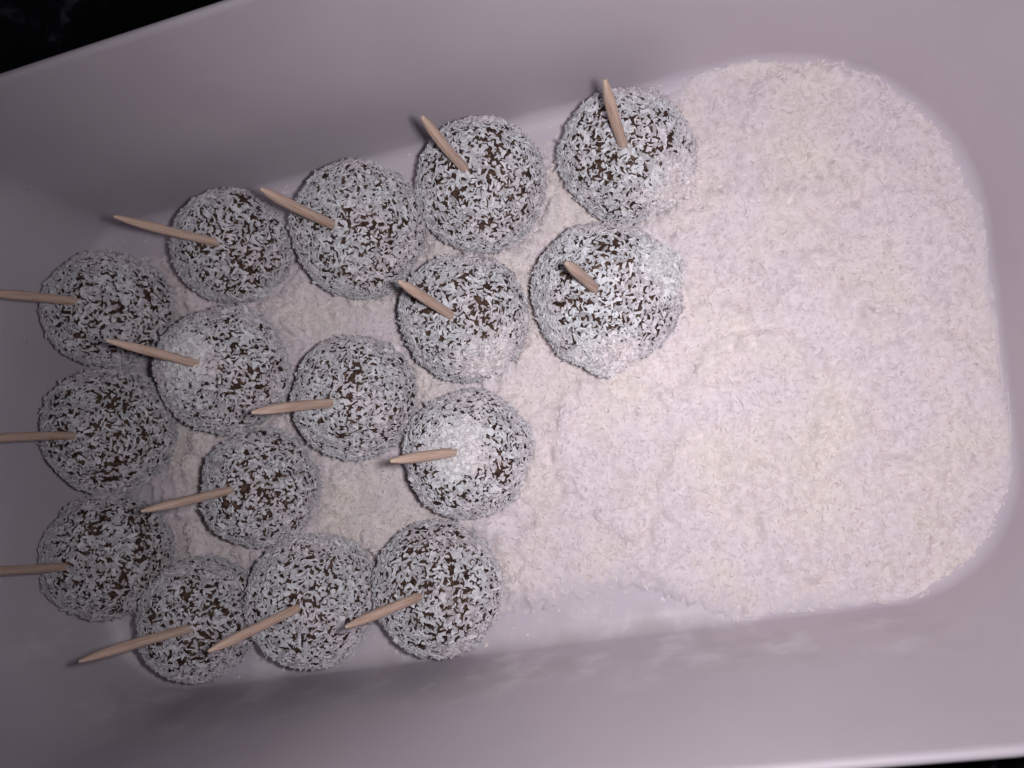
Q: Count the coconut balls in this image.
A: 16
